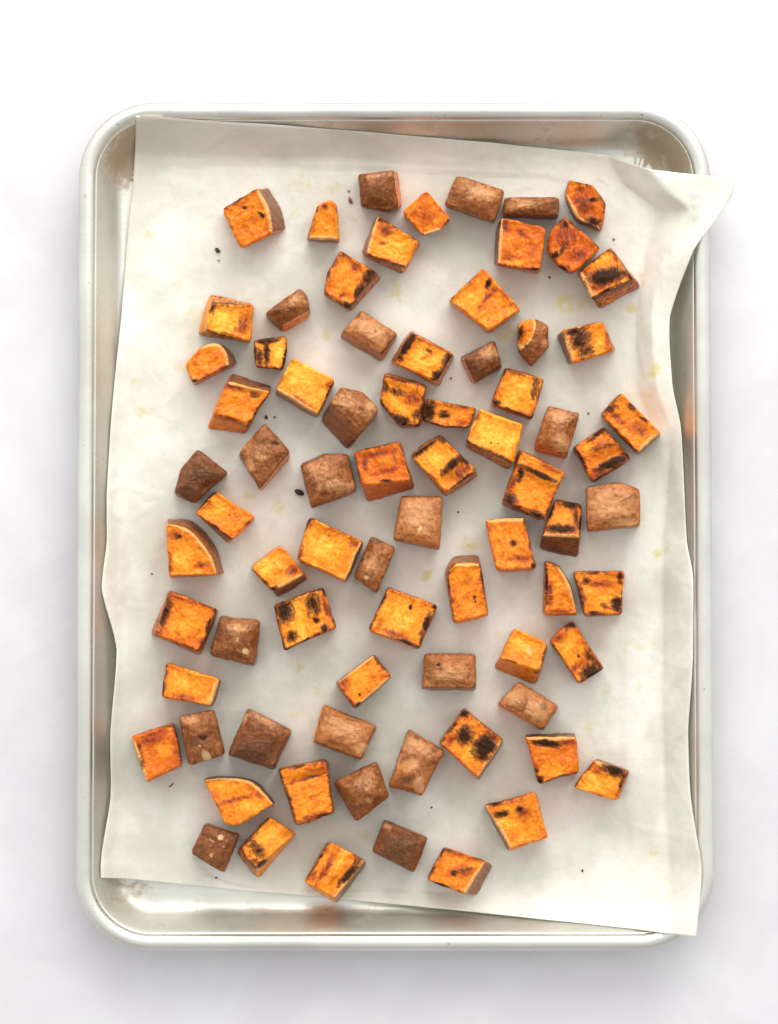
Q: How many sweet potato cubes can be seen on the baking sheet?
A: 77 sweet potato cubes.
